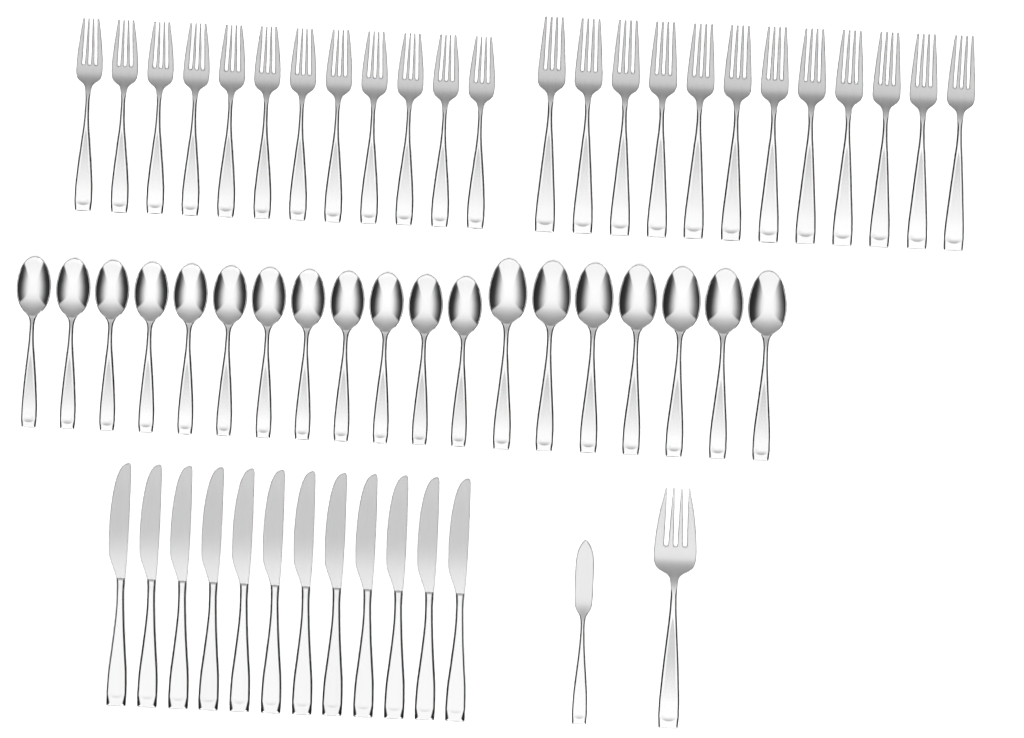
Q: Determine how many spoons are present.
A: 19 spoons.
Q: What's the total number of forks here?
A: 25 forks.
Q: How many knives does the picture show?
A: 13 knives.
